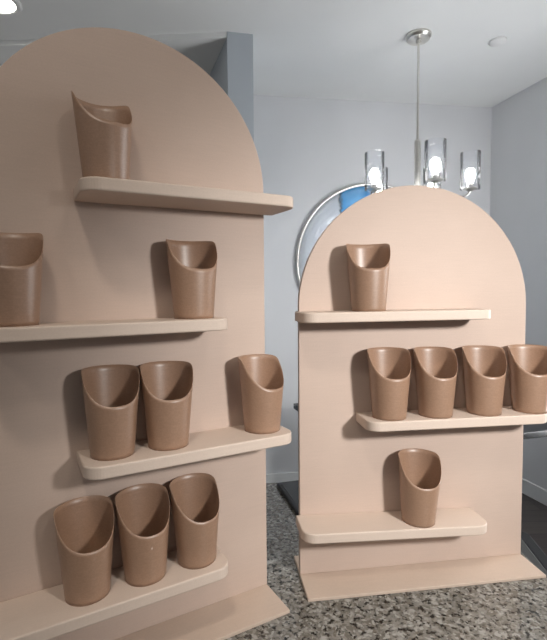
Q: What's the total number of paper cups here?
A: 15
